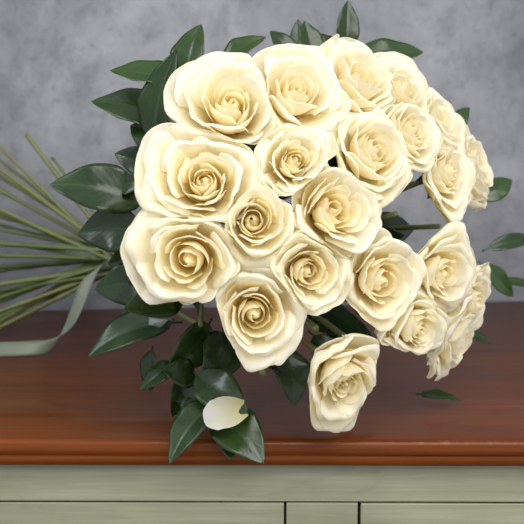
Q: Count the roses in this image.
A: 22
